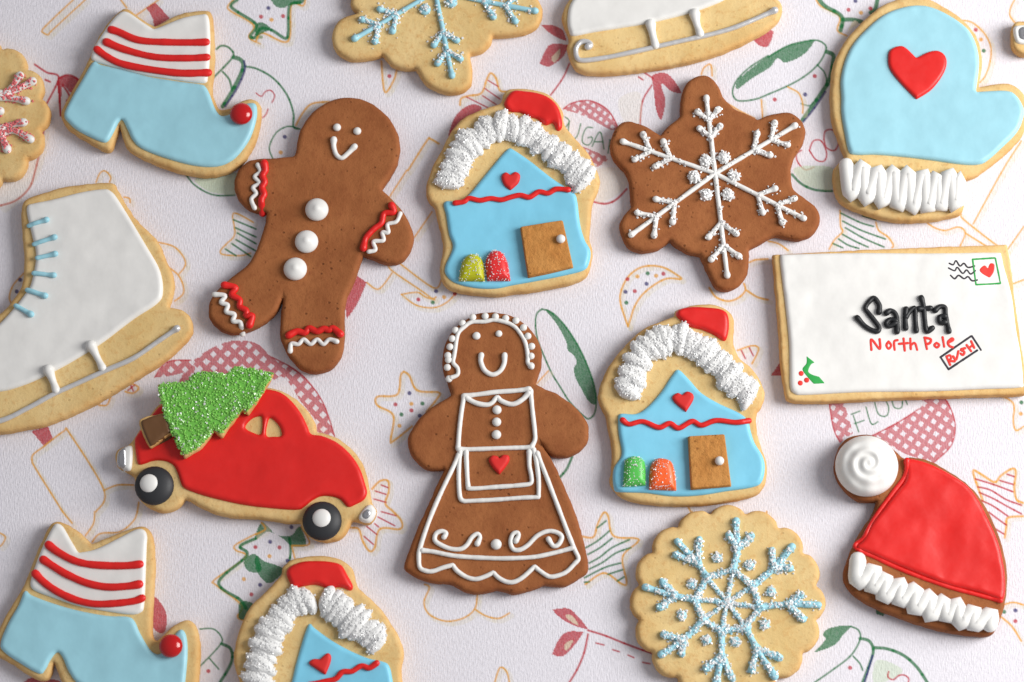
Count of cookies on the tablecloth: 18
